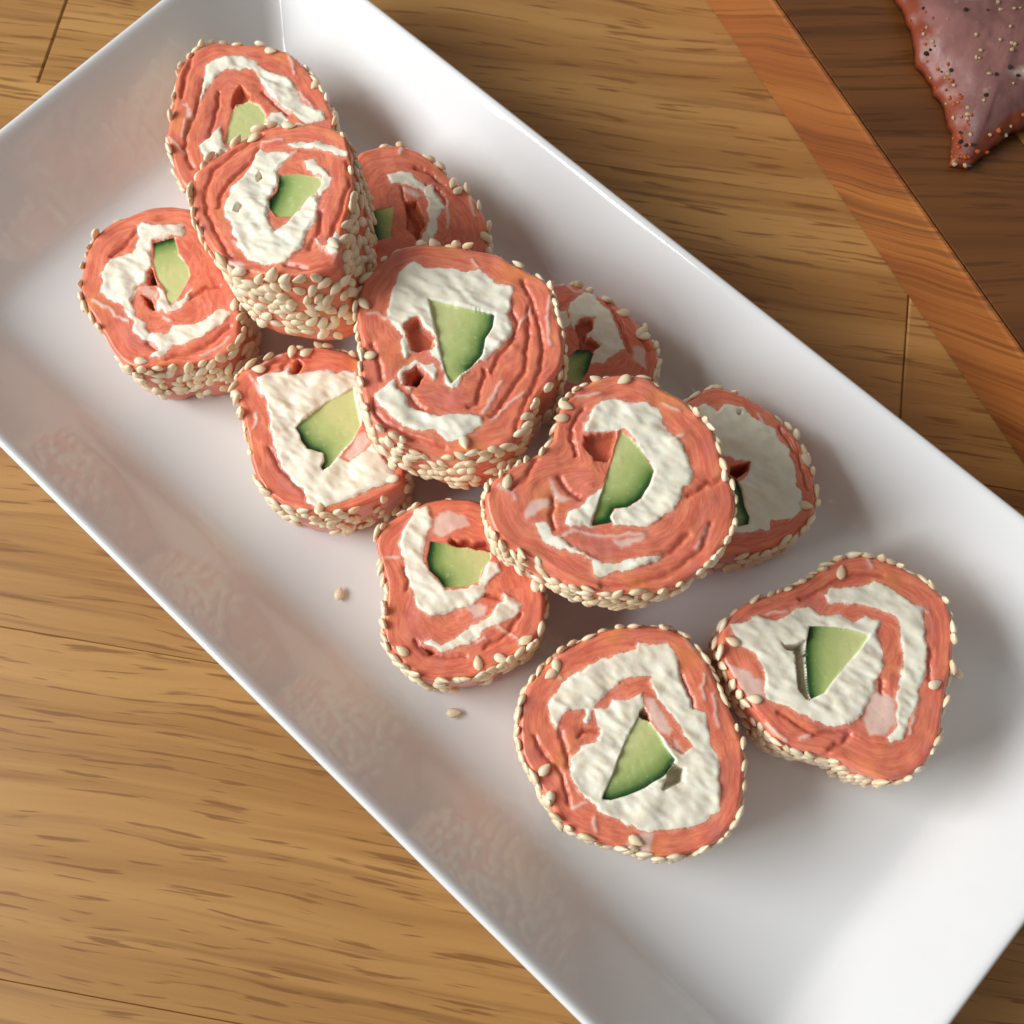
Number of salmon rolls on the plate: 12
